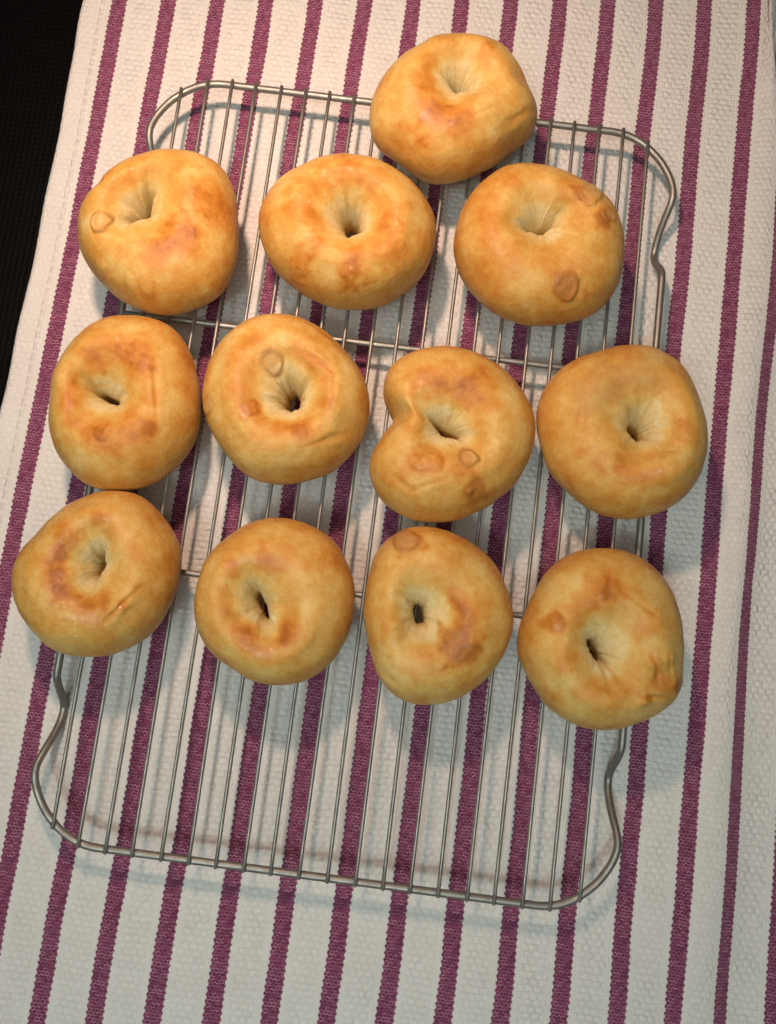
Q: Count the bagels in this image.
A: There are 12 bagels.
